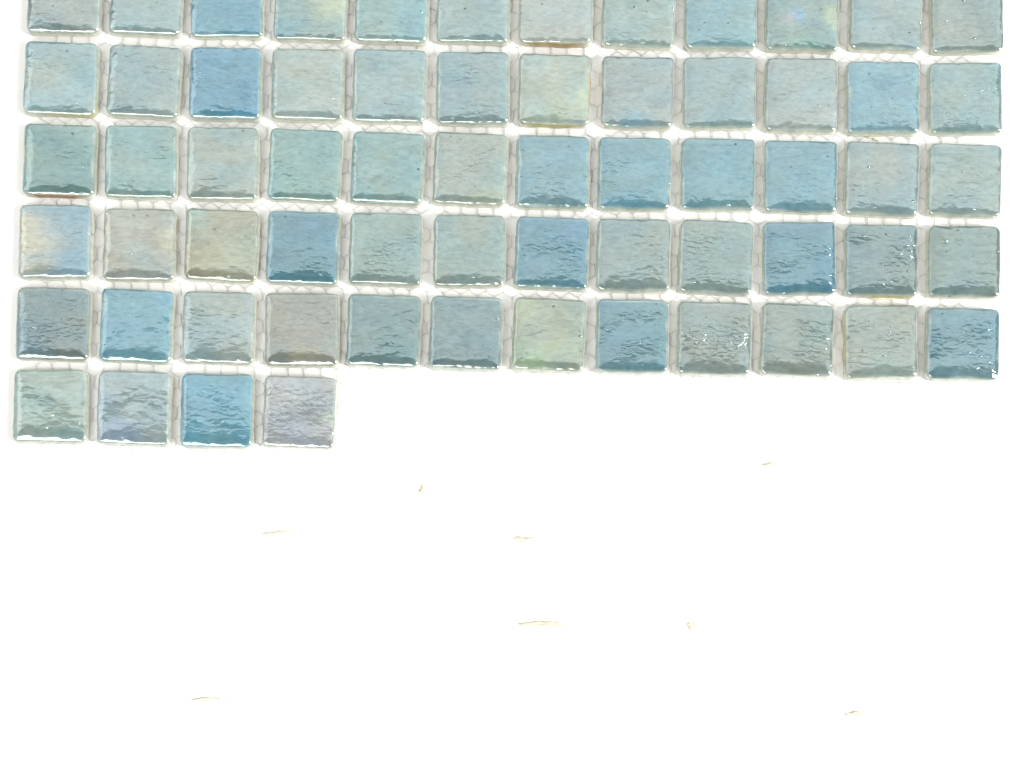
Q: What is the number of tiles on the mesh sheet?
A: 64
